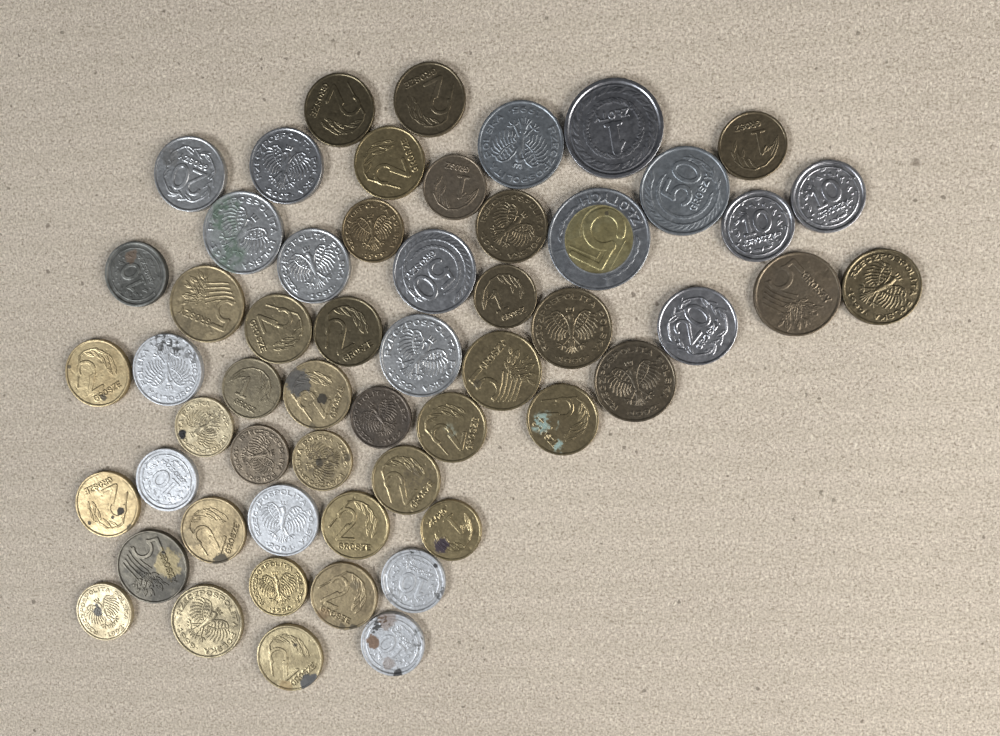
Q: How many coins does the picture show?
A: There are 55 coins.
